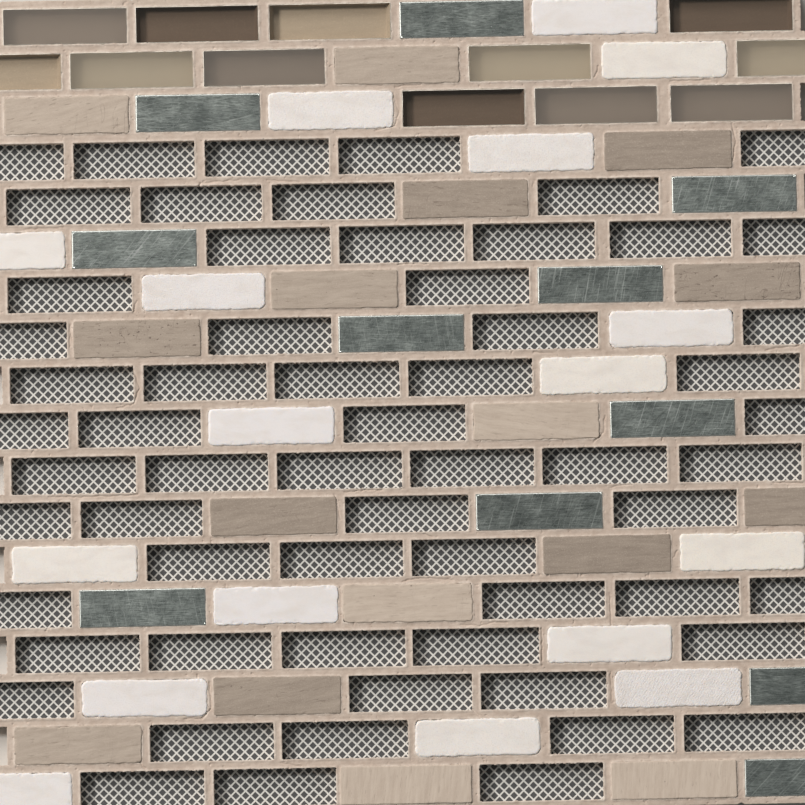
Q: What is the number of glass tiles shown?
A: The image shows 12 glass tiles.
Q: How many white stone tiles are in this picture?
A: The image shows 17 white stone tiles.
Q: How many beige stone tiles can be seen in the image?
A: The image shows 16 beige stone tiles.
